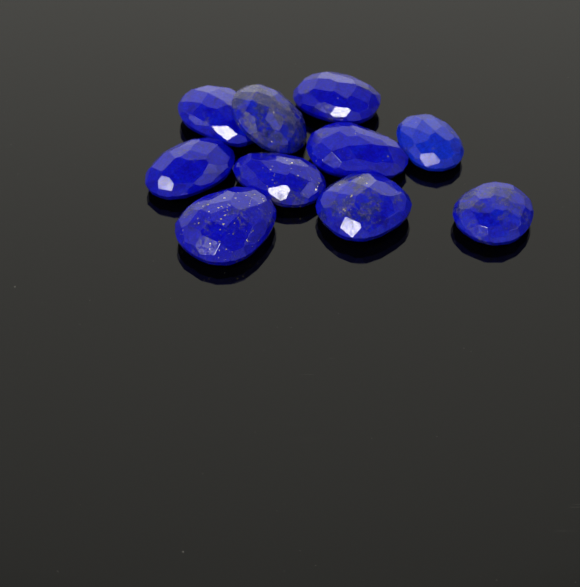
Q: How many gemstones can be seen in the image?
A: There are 10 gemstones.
